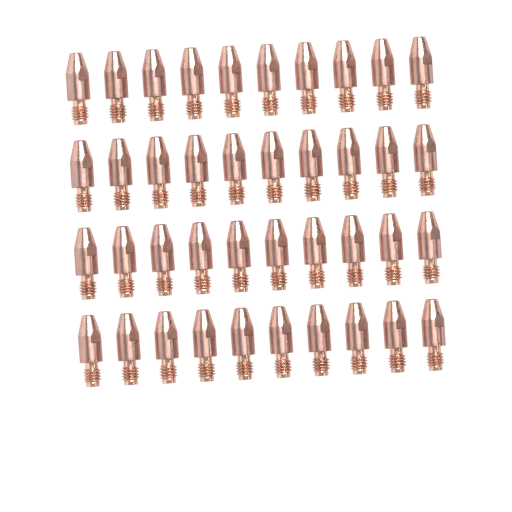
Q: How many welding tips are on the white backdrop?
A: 40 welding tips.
